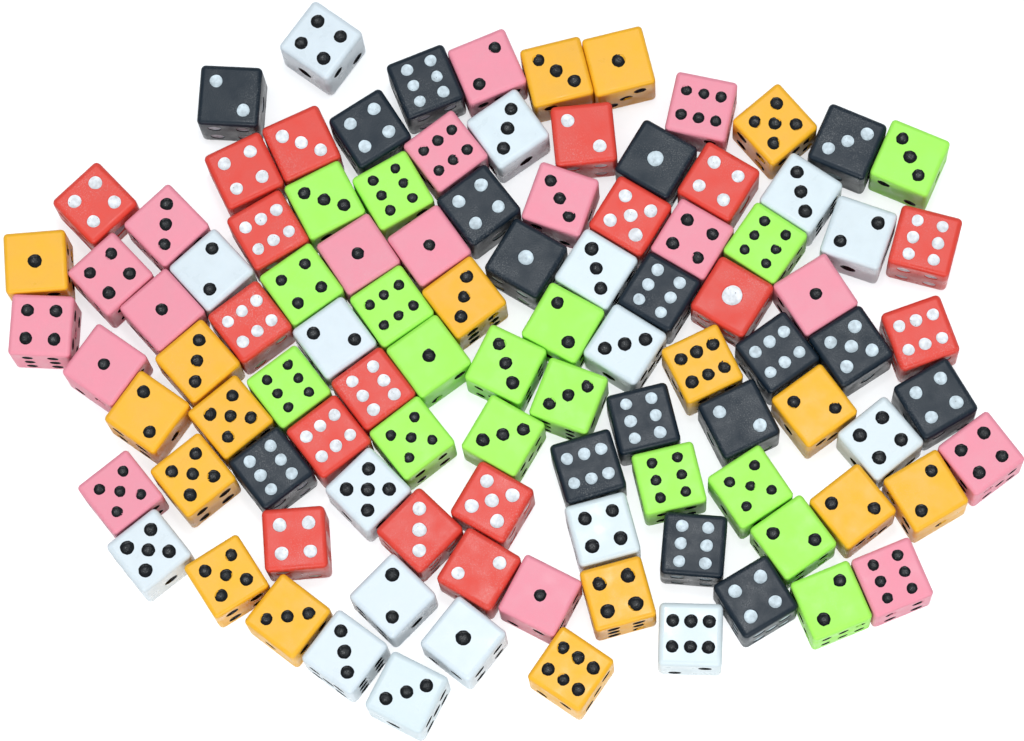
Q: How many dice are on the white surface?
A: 102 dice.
